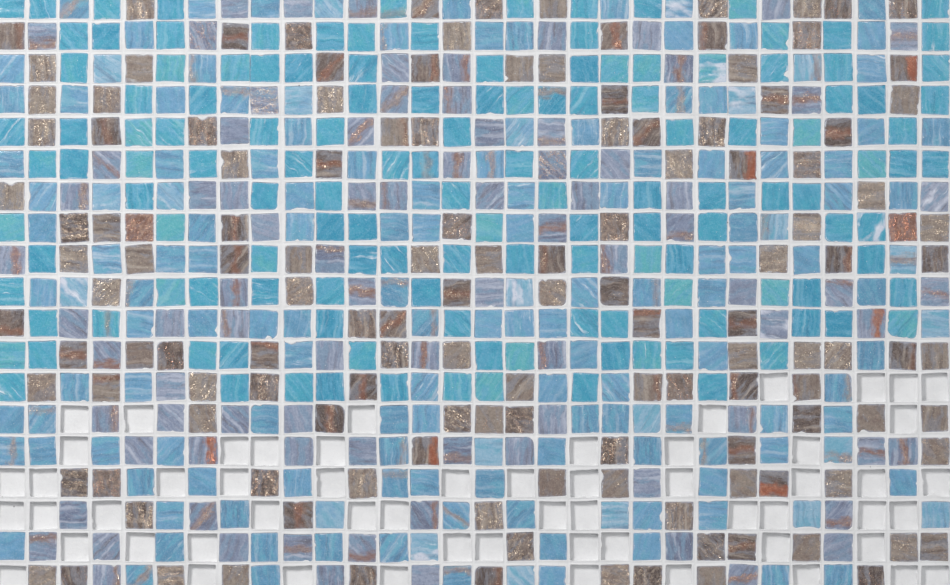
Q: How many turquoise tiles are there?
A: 139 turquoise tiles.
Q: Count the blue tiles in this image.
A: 152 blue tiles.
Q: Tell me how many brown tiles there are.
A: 136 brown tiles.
